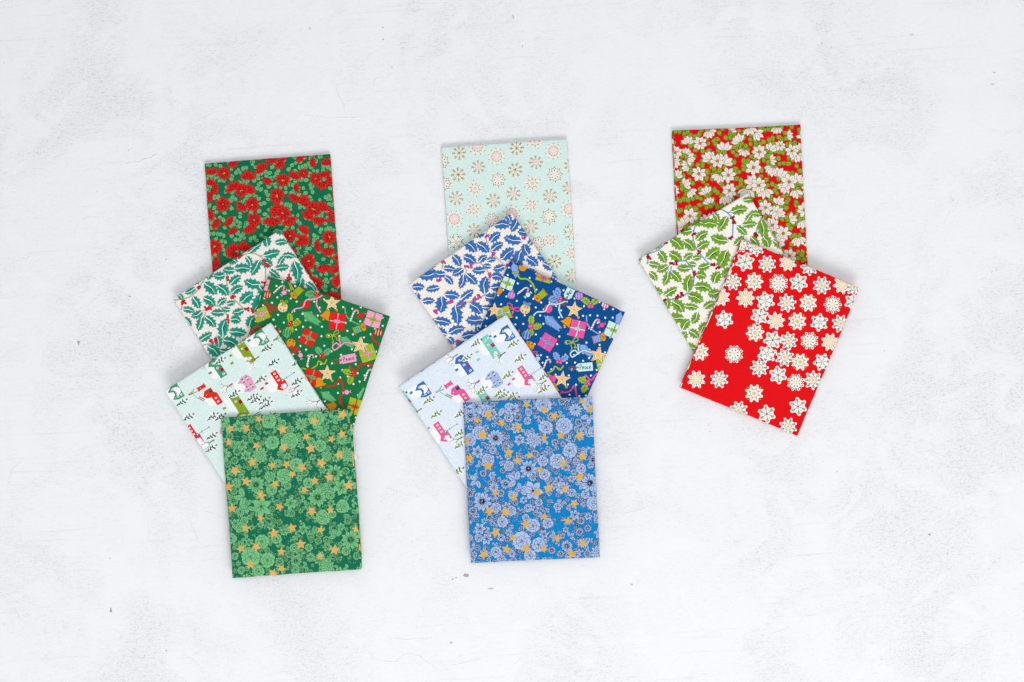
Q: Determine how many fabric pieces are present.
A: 13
